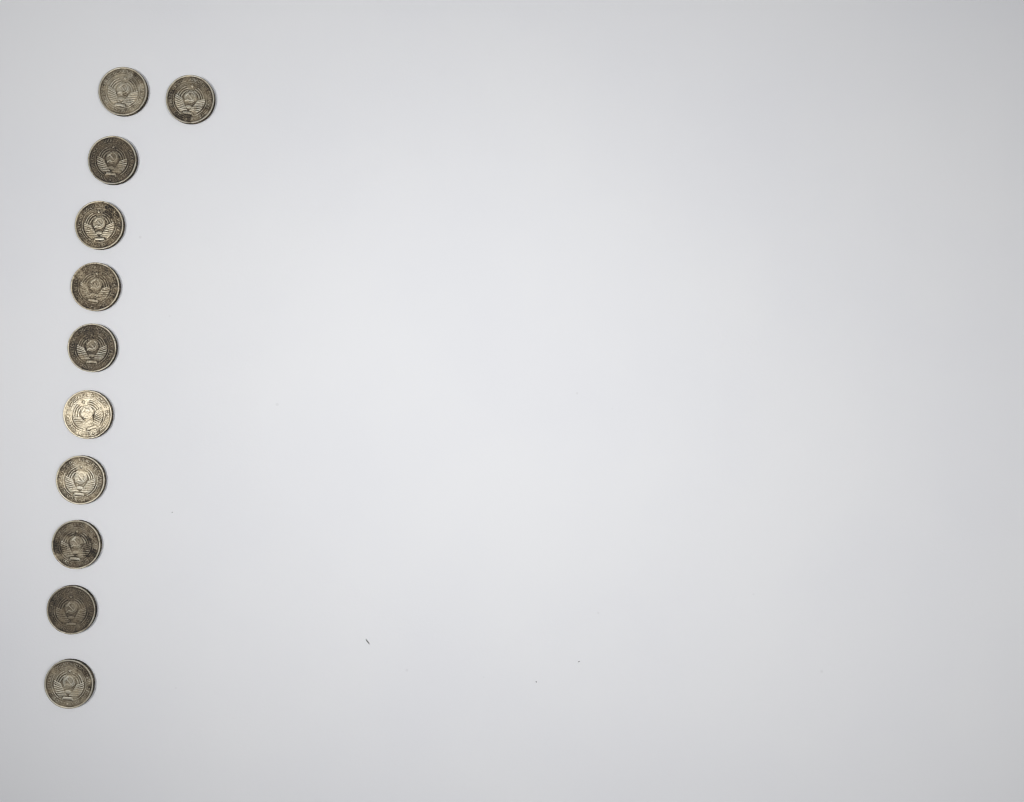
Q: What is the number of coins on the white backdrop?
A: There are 11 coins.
